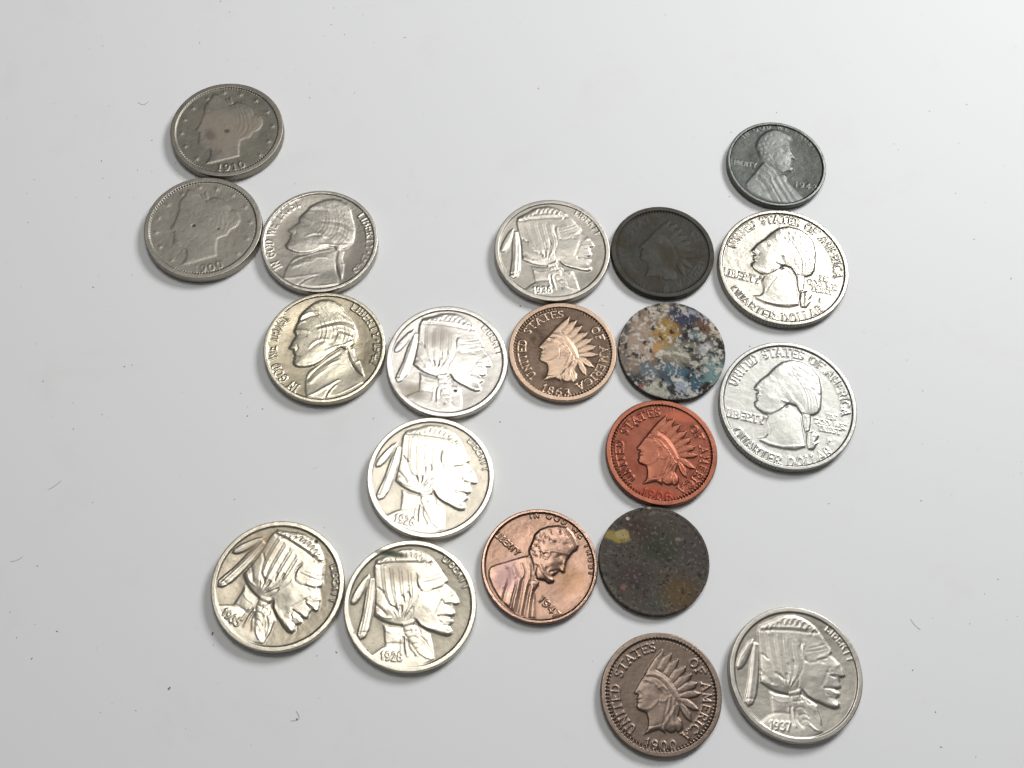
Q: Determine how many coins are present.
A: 20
